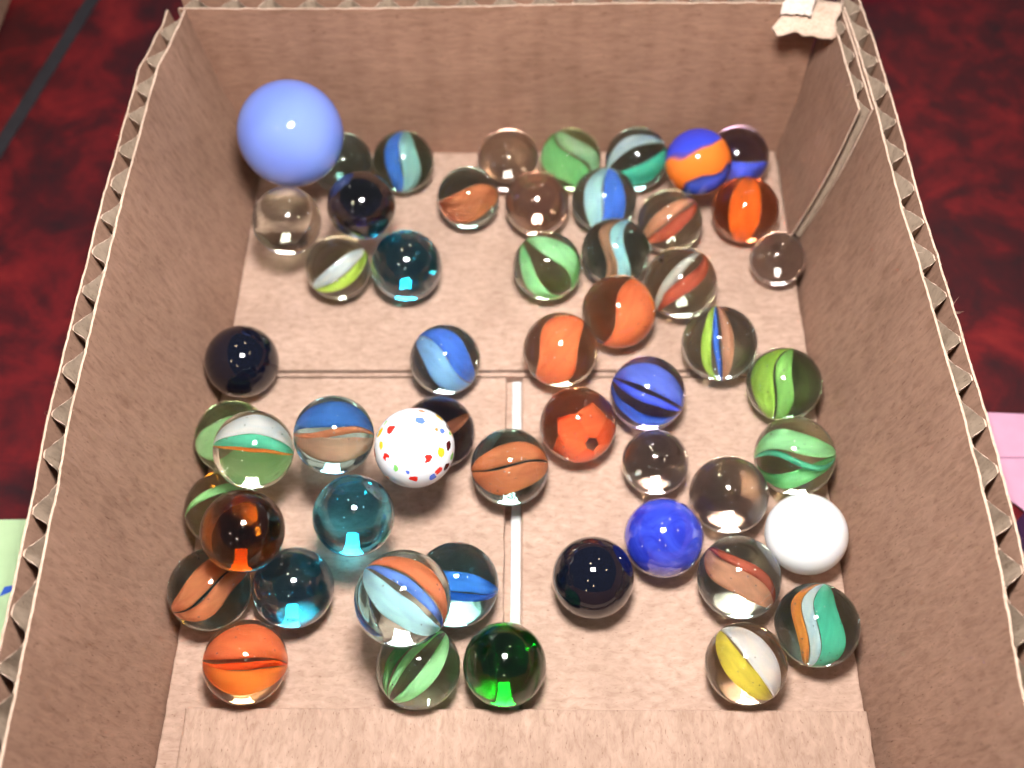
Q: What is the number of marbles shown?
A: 54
